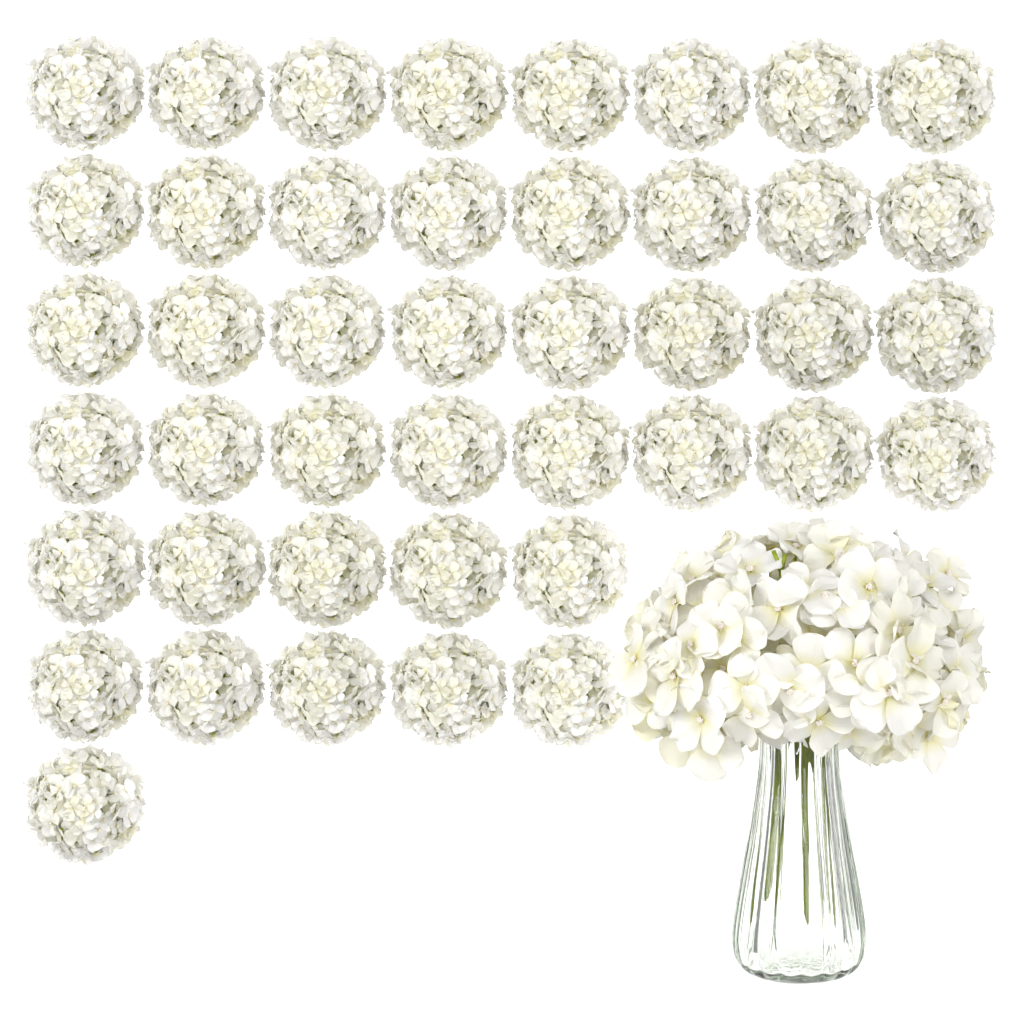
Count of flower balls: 43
